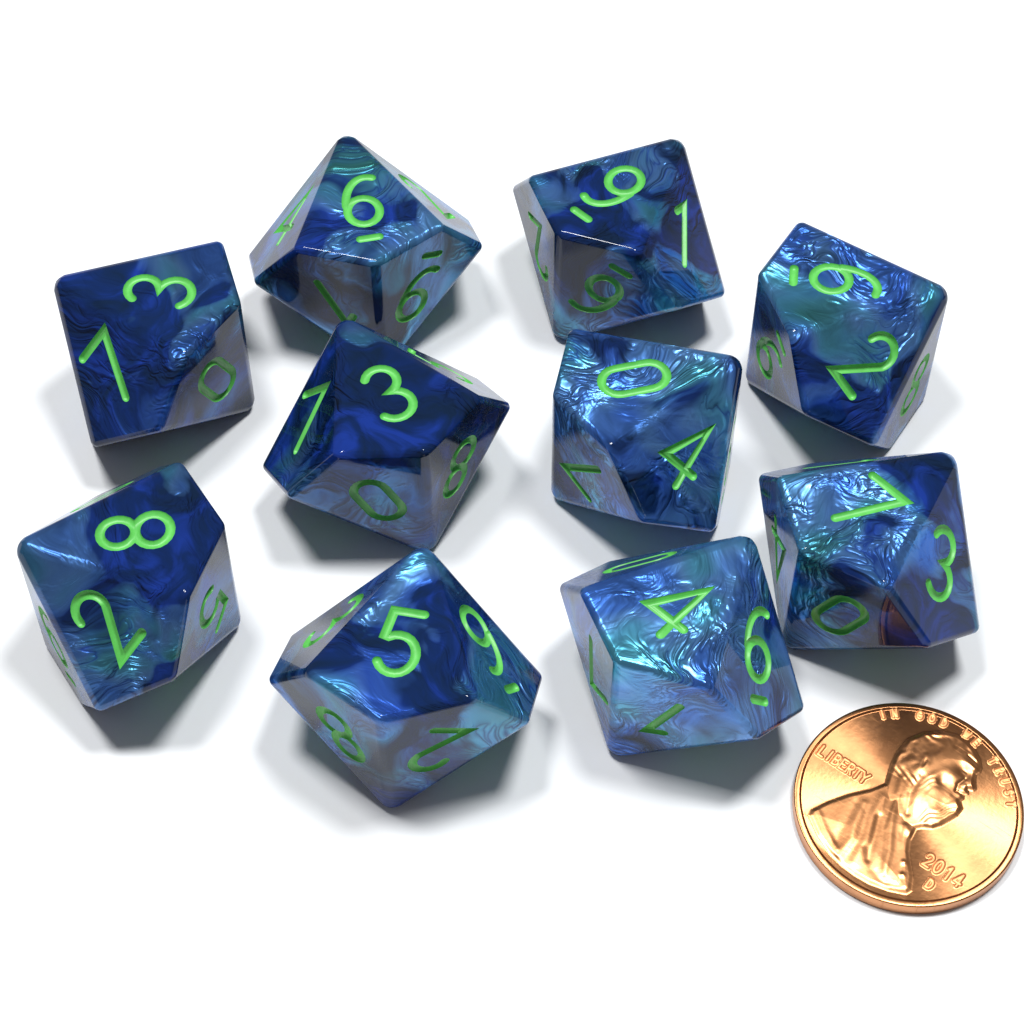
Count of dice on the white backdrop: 10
